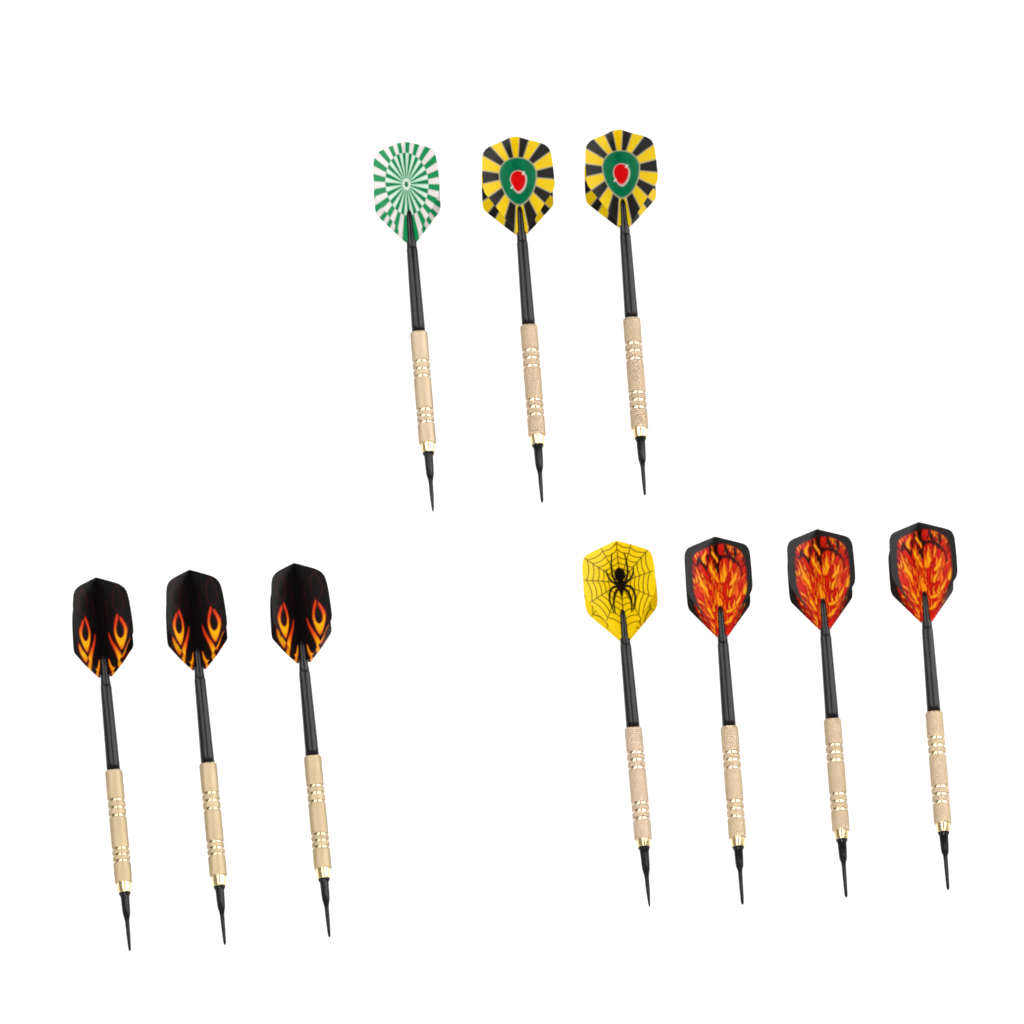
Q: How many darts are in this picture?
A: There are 10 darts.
